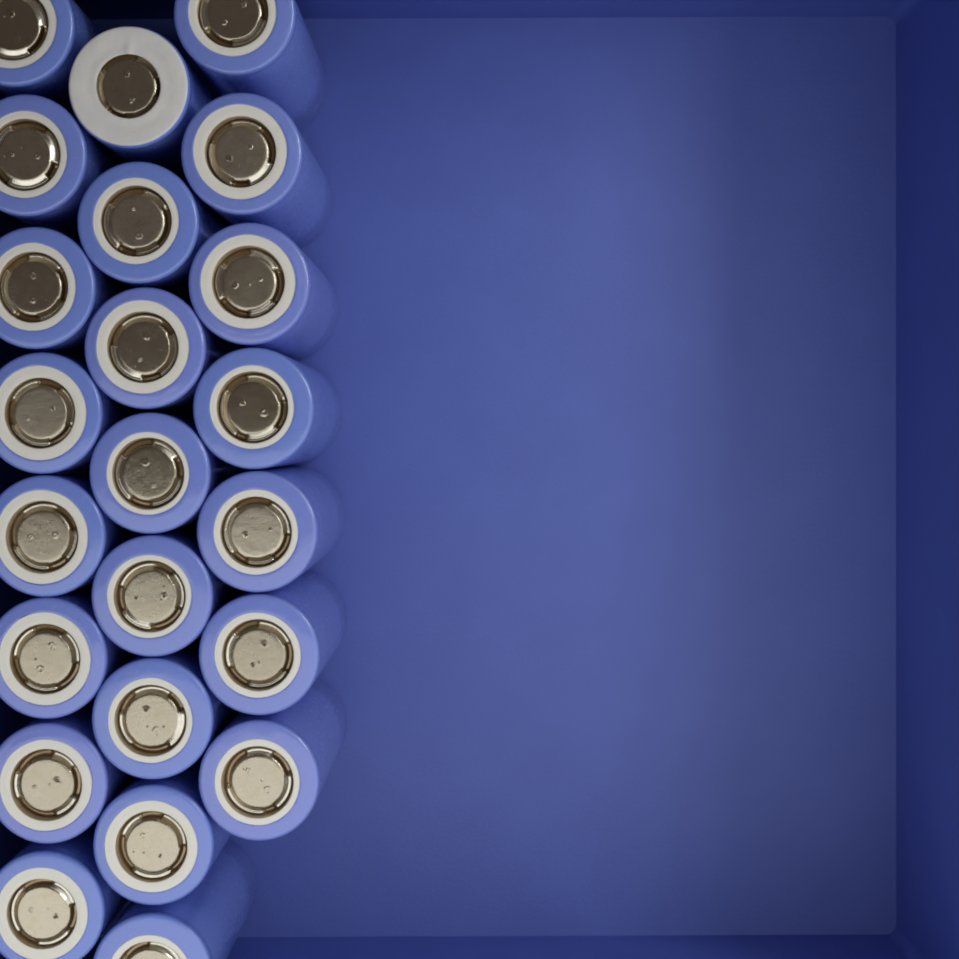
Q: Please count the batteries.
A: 23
